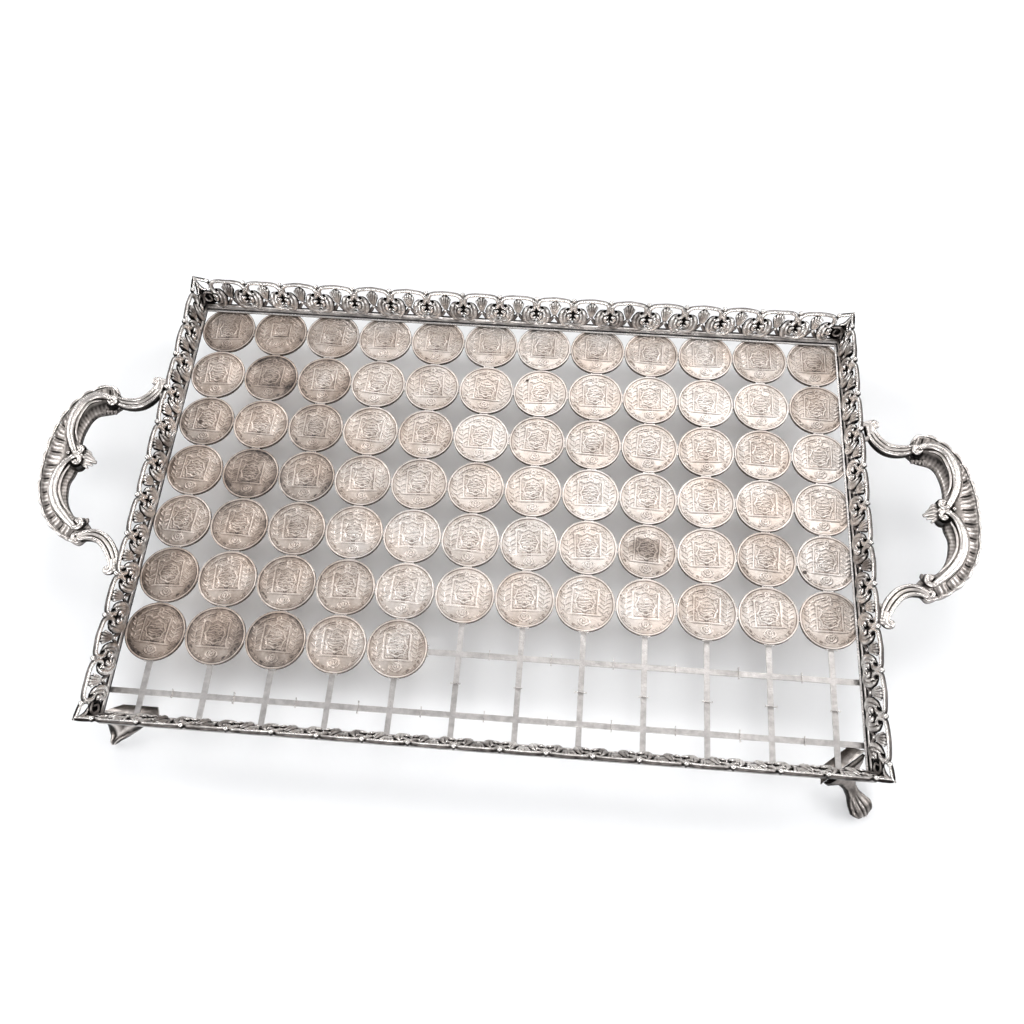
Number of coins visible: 77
